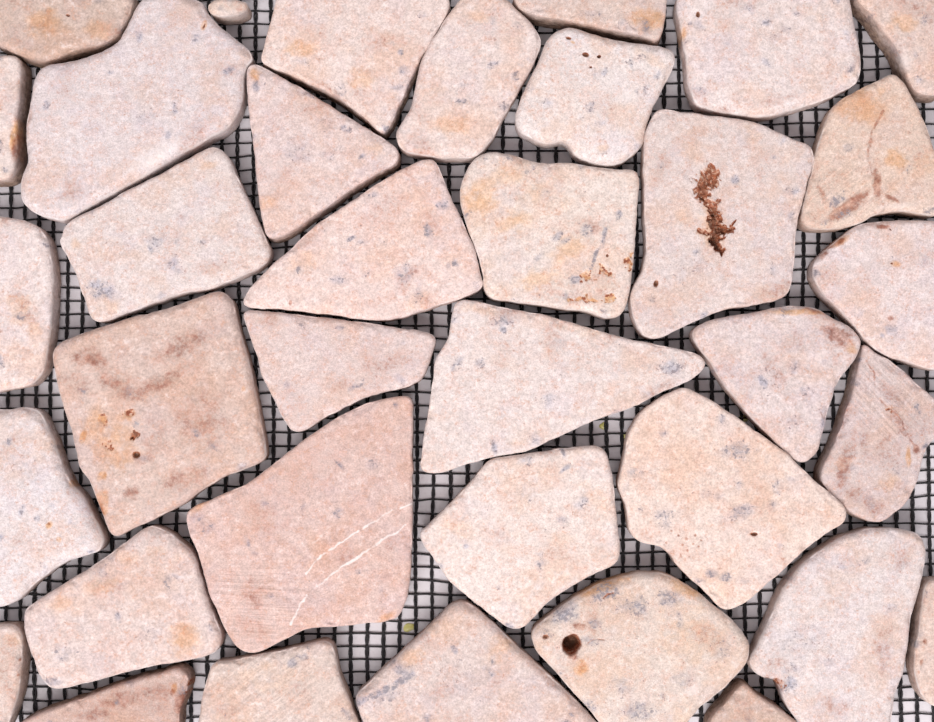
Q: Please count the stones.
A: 36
